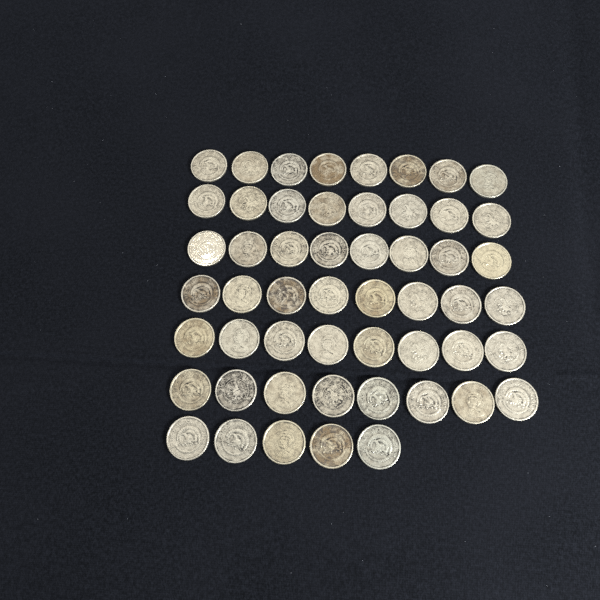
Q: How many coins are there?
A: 53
